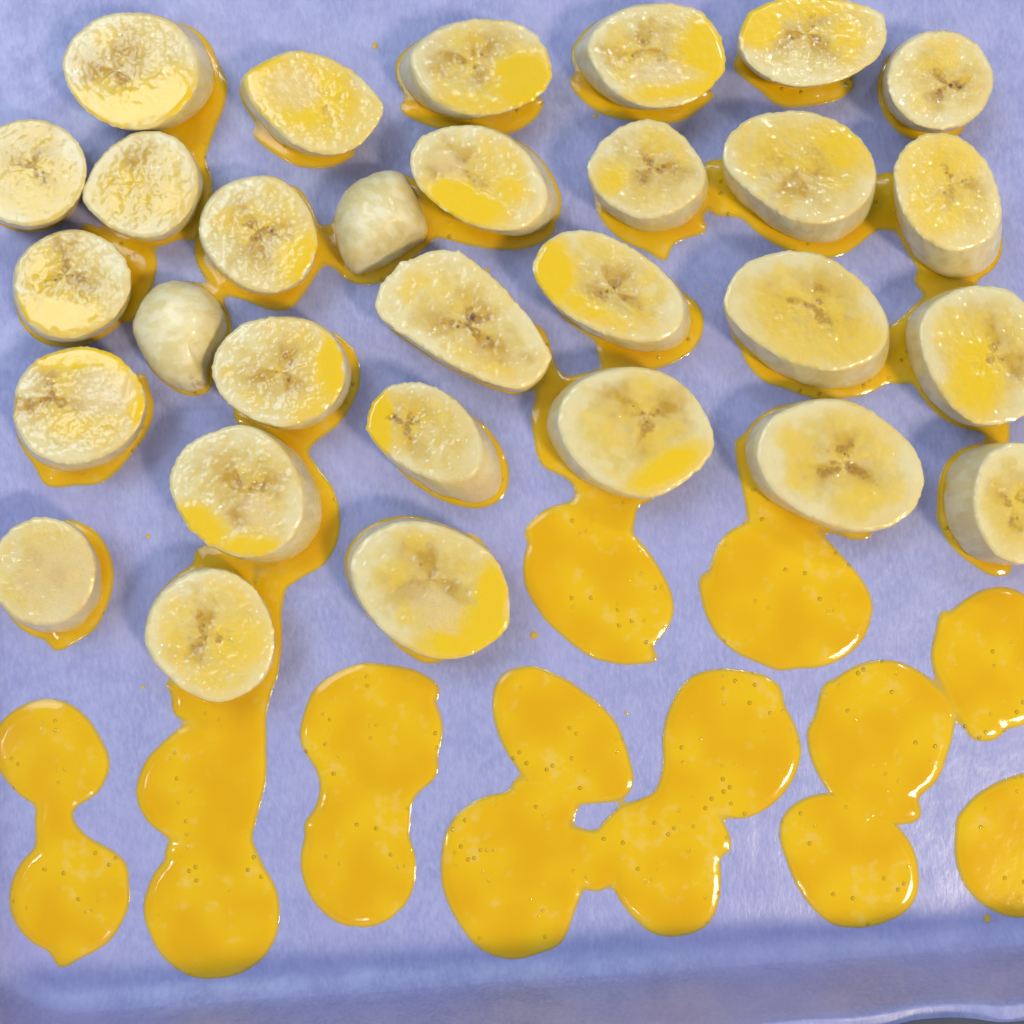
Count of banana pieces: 30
